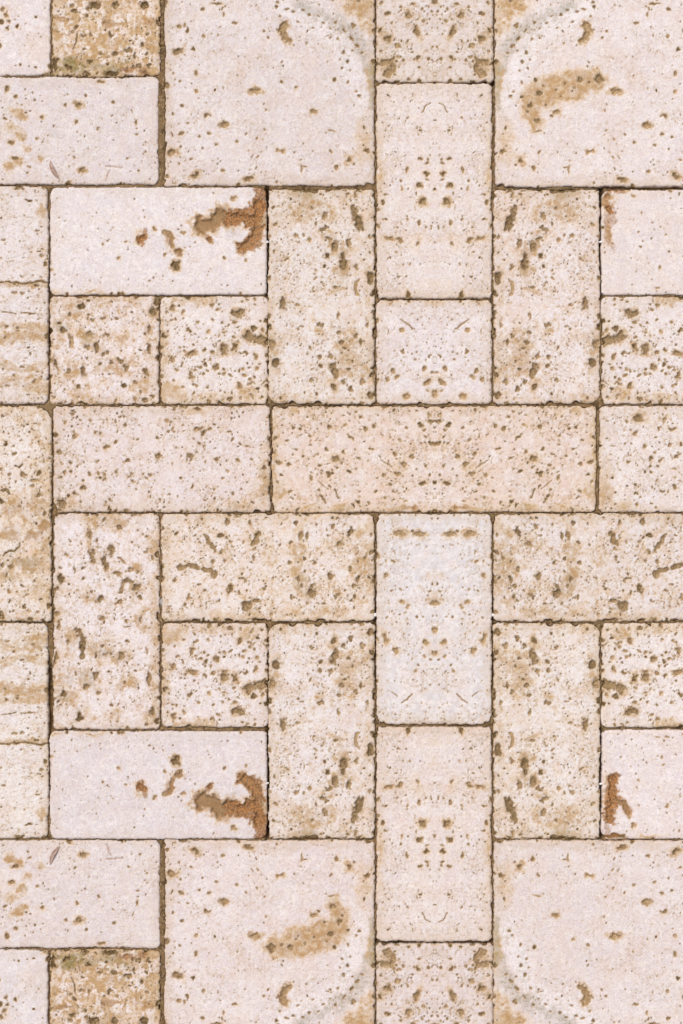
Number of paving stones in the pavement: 38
